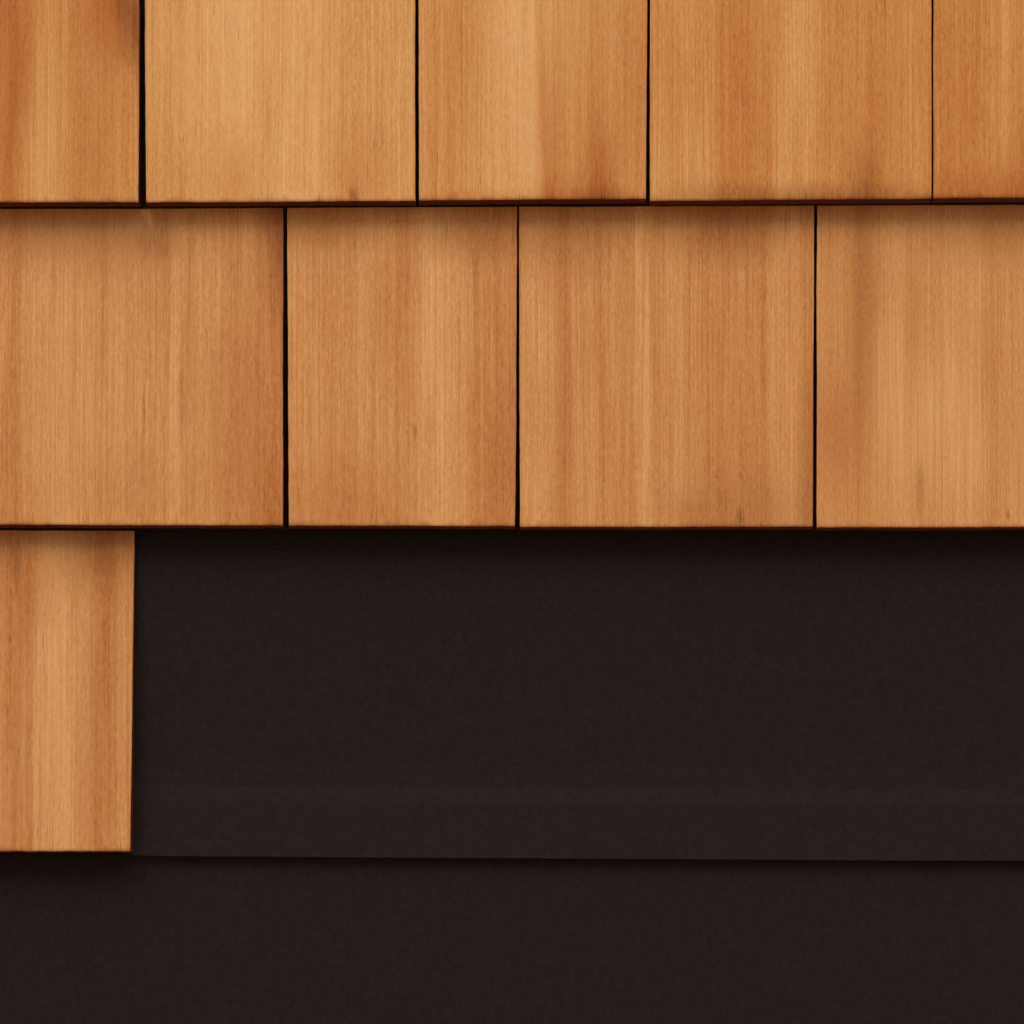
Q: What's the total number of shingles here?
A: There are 10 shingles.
